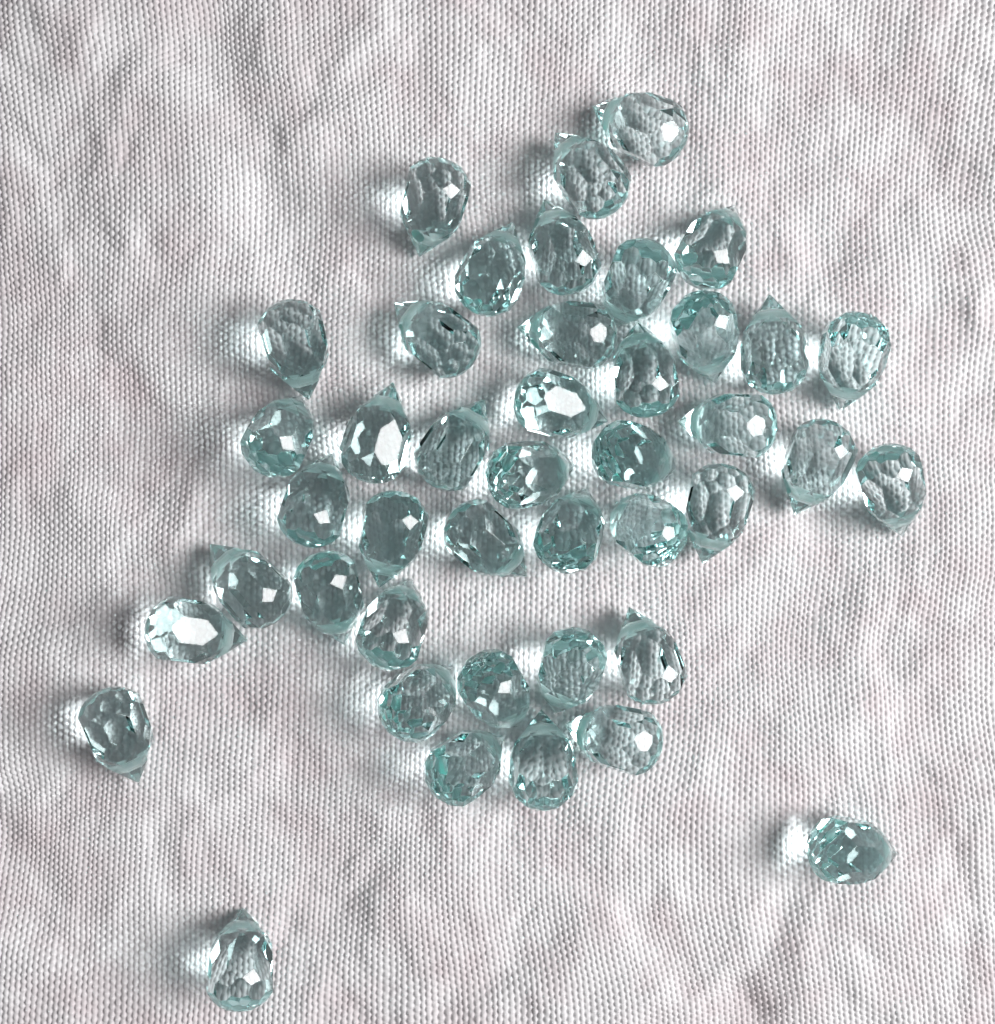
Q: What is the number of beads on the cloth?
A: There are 43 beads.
